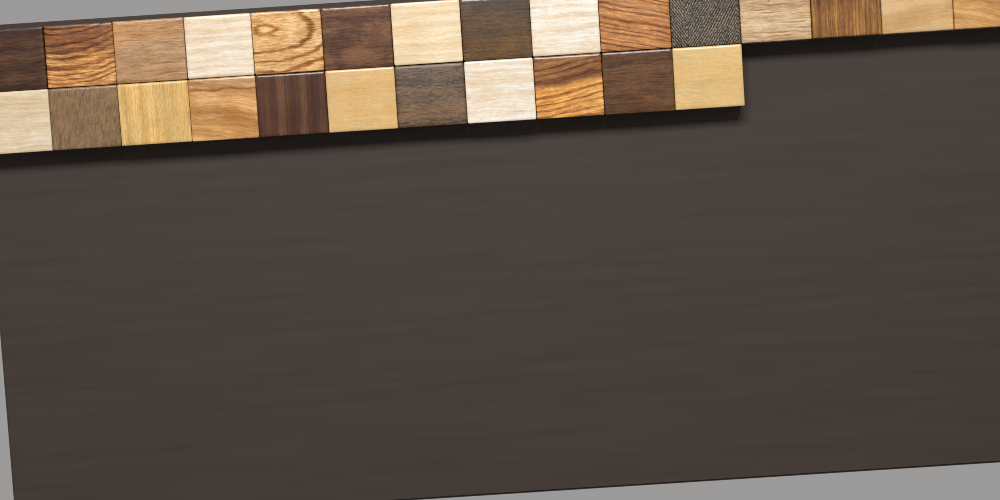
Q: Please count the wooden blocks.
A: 26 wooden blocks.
